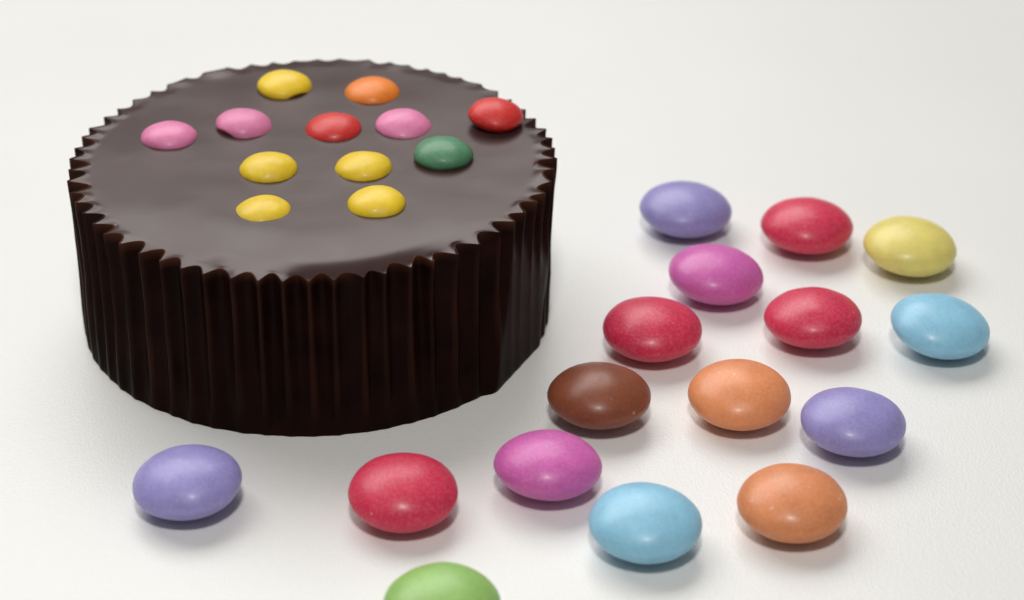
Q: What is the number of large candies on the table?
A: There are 16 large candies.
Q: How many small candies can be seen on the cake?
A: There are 12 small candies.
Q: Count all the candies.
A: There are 28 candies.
